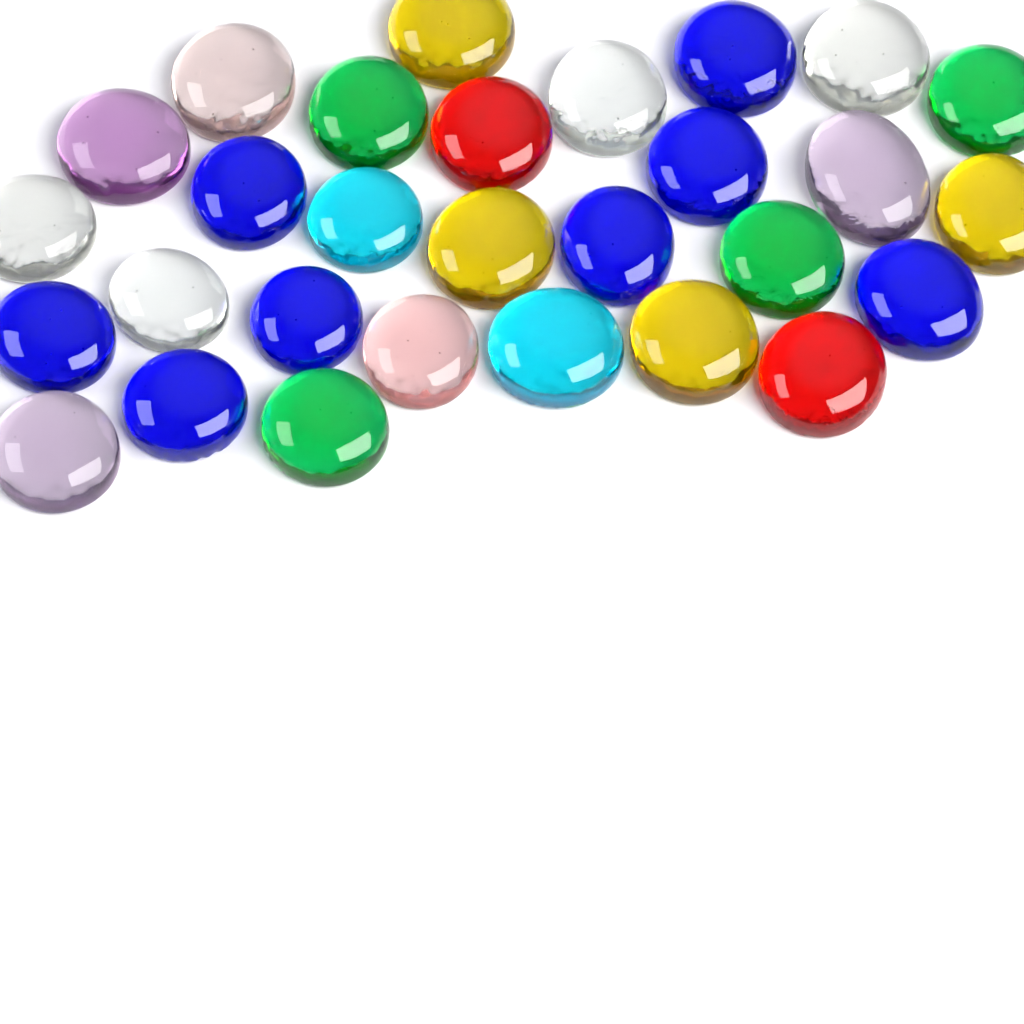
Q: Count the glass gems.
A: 29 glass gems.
